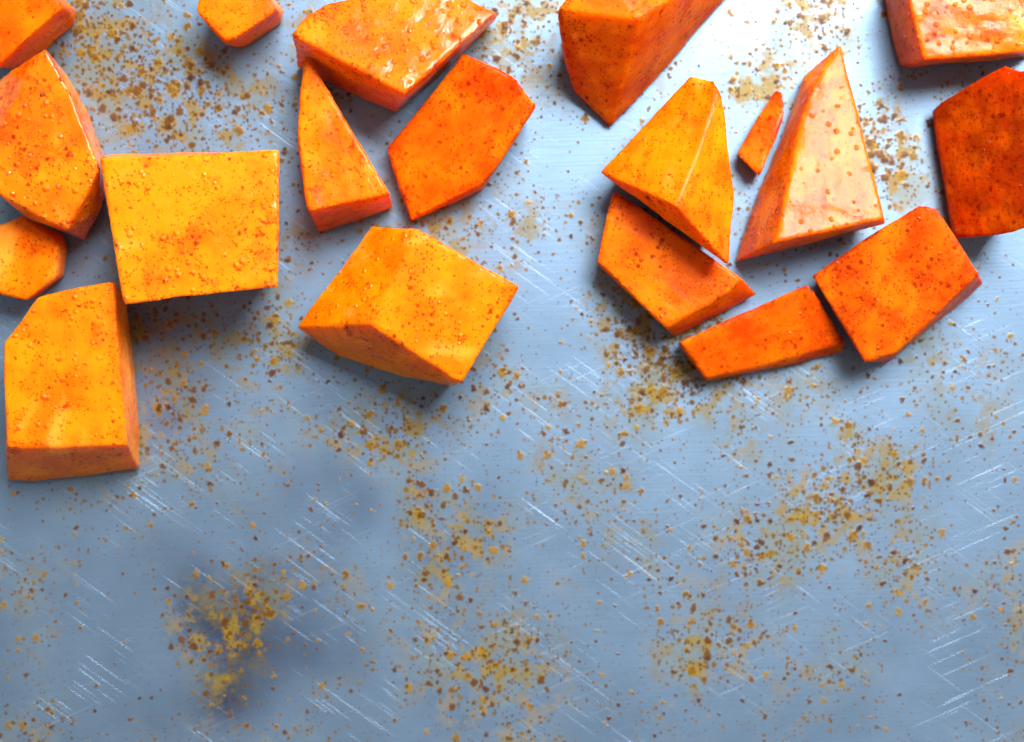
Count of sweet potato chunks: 19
